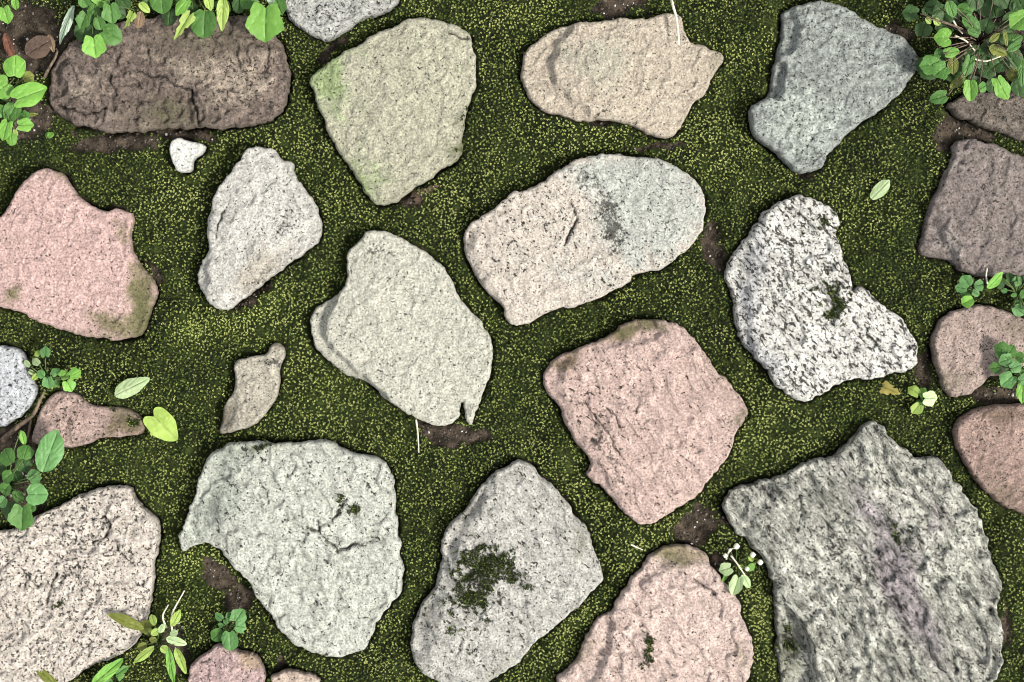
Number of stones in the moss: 26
